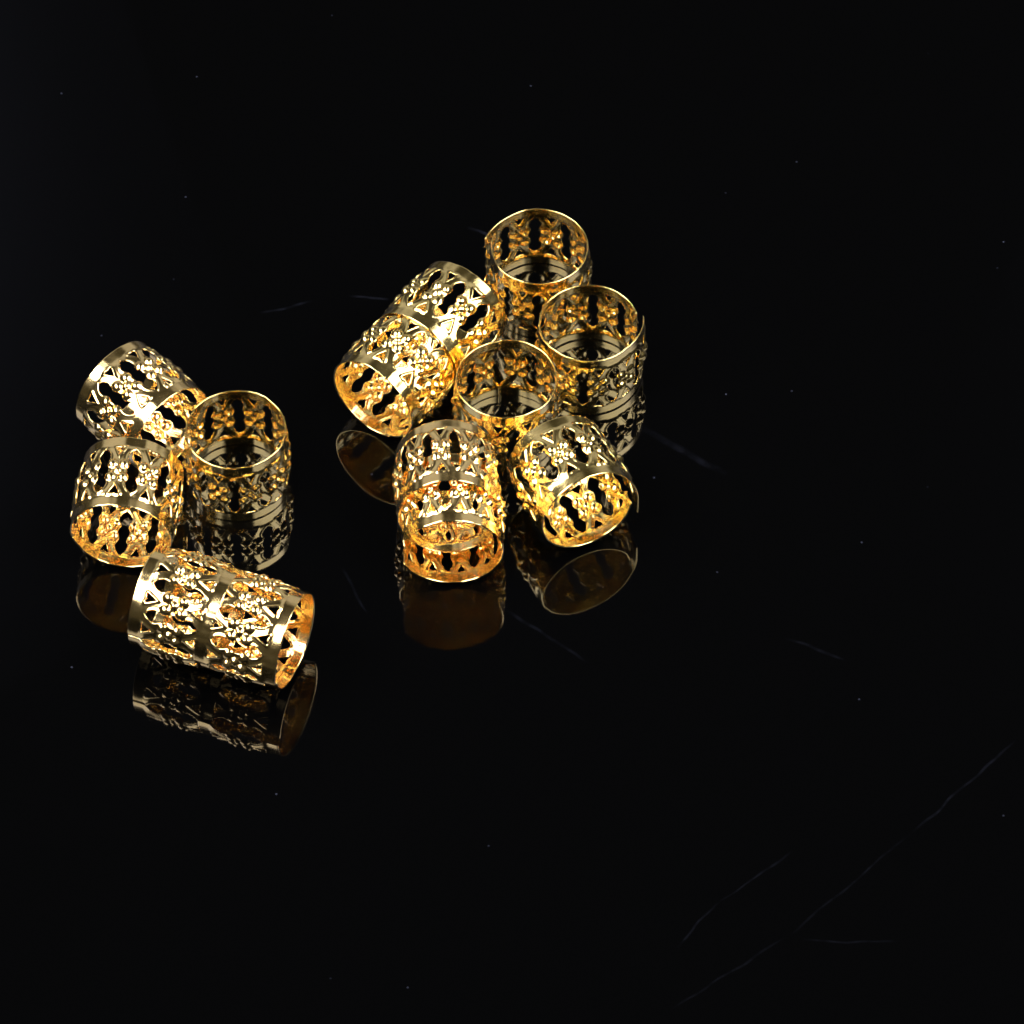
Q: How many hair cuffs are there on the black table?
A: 13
